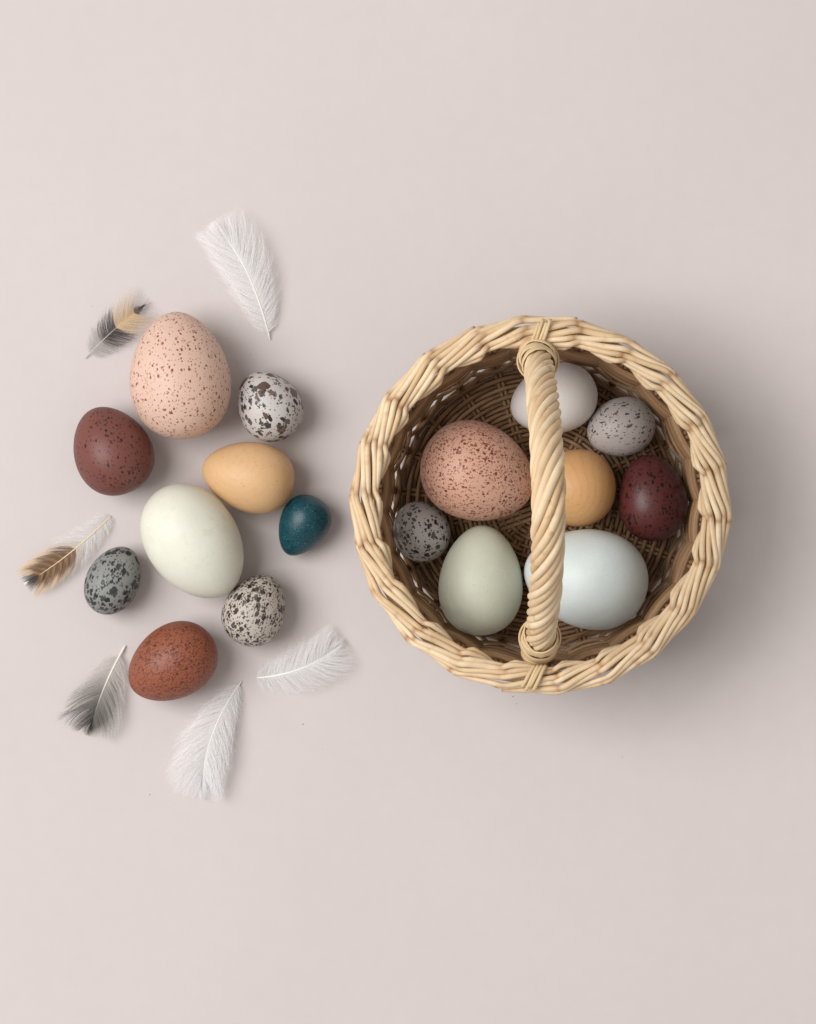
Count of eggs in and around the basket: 17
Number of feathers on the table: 6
